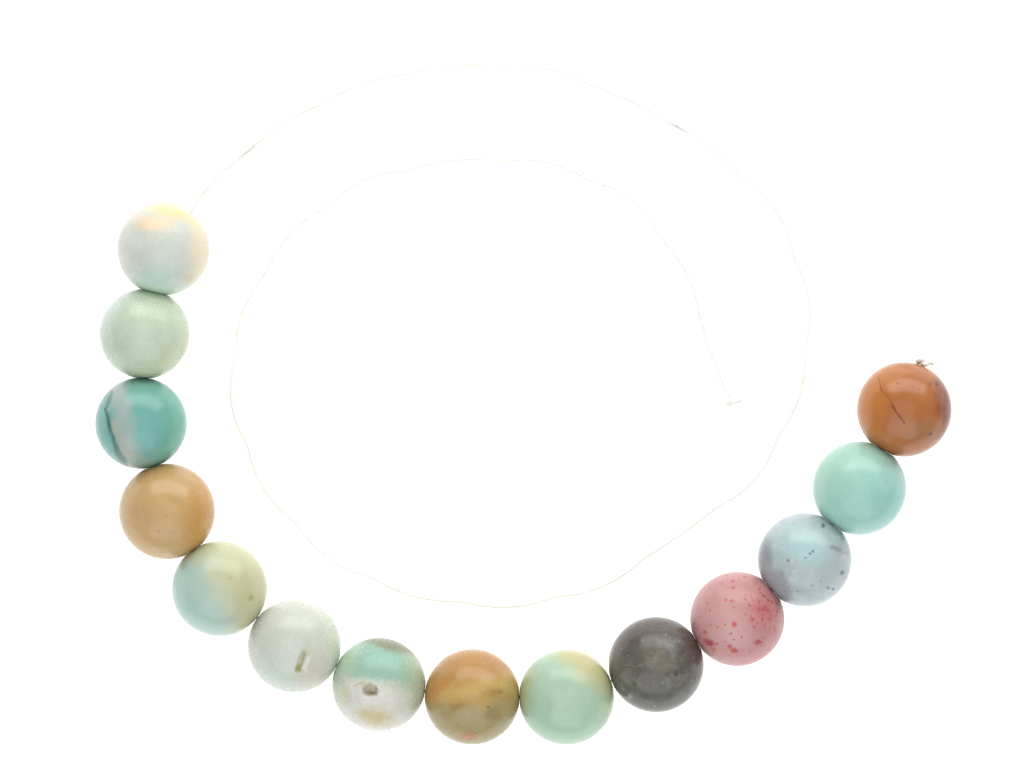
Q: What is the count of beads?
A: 14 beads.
